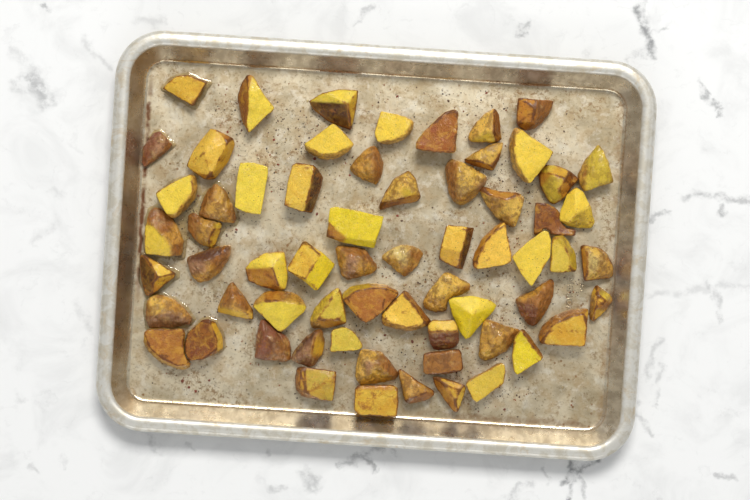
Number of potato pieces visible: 64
